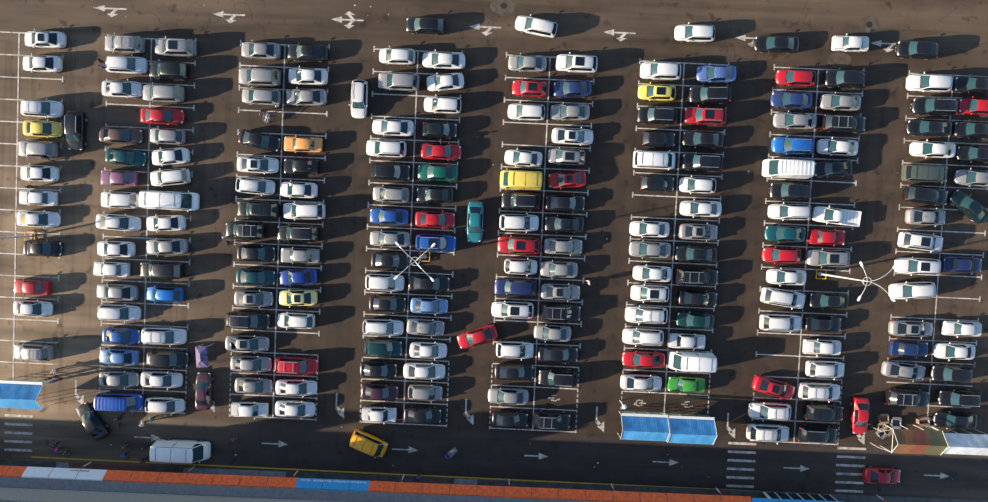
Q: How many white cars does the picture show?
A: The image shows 79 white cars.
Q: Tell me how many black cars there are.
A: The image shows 61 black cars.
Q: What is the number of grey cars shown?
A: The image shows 40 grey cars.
